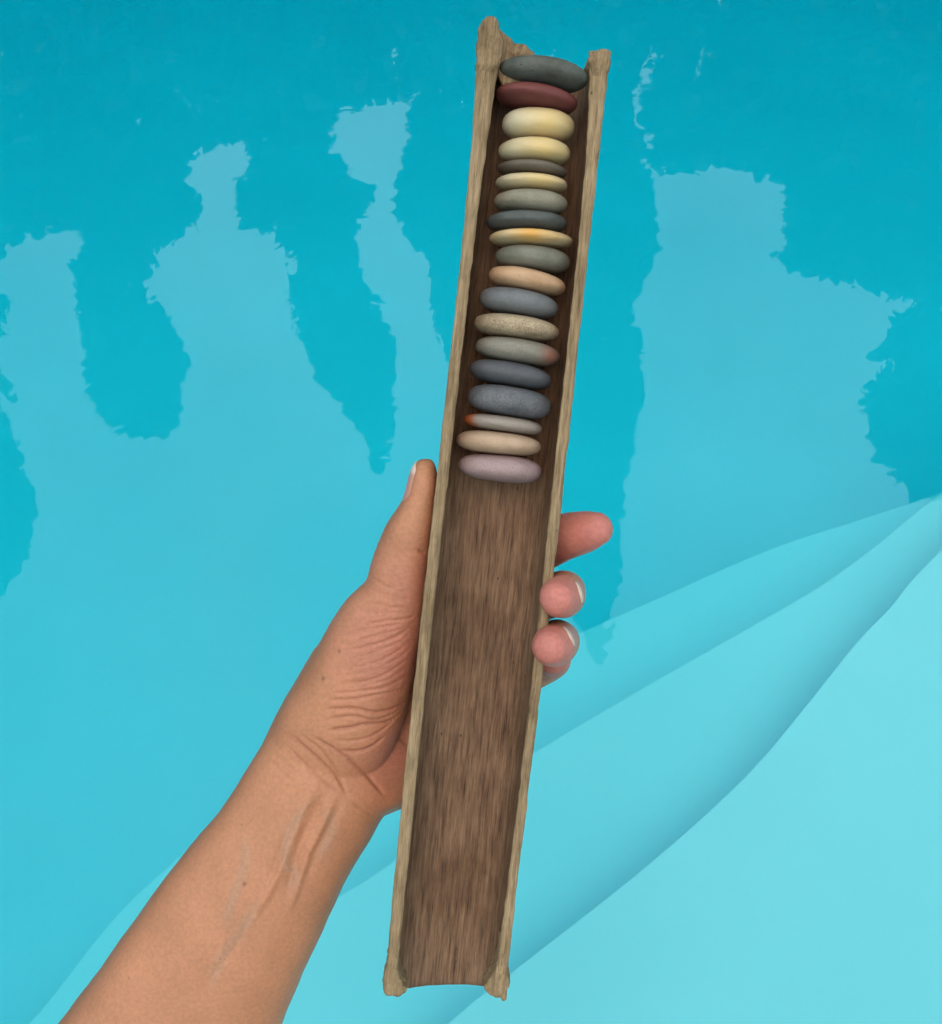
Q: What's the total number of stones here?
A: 19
